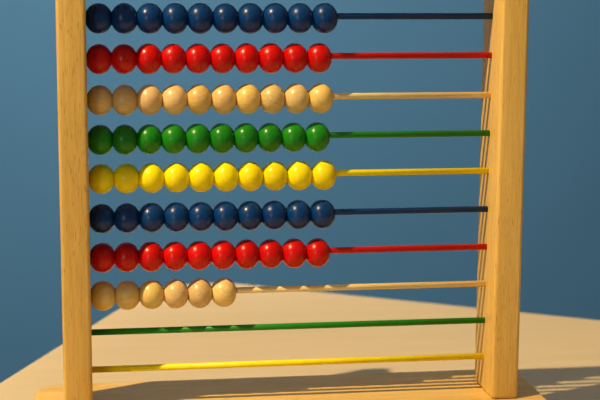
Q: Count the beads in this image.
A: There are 76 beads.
